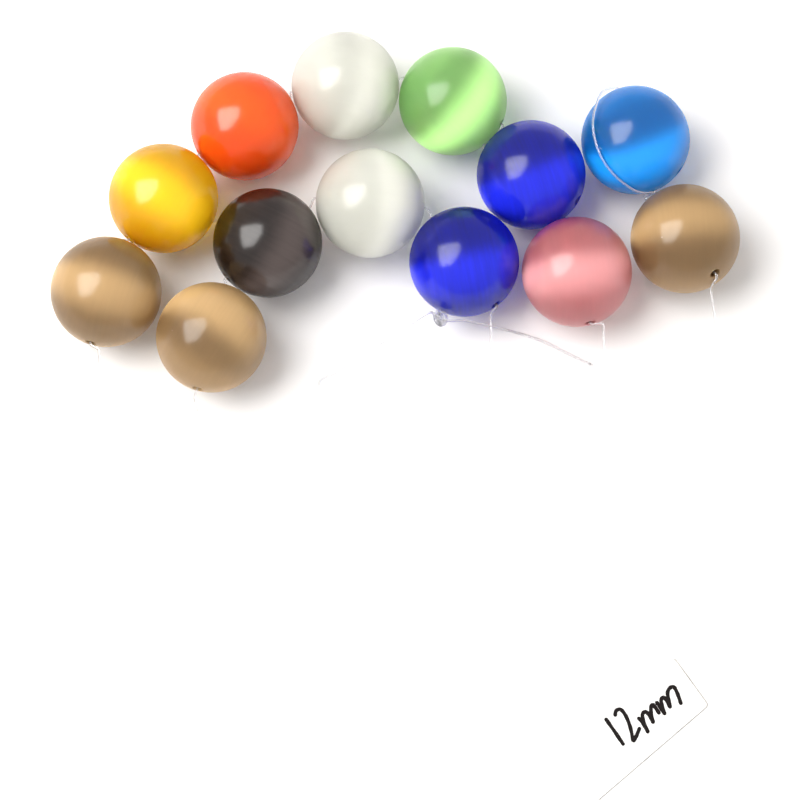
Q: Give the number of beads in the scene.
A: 13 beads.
